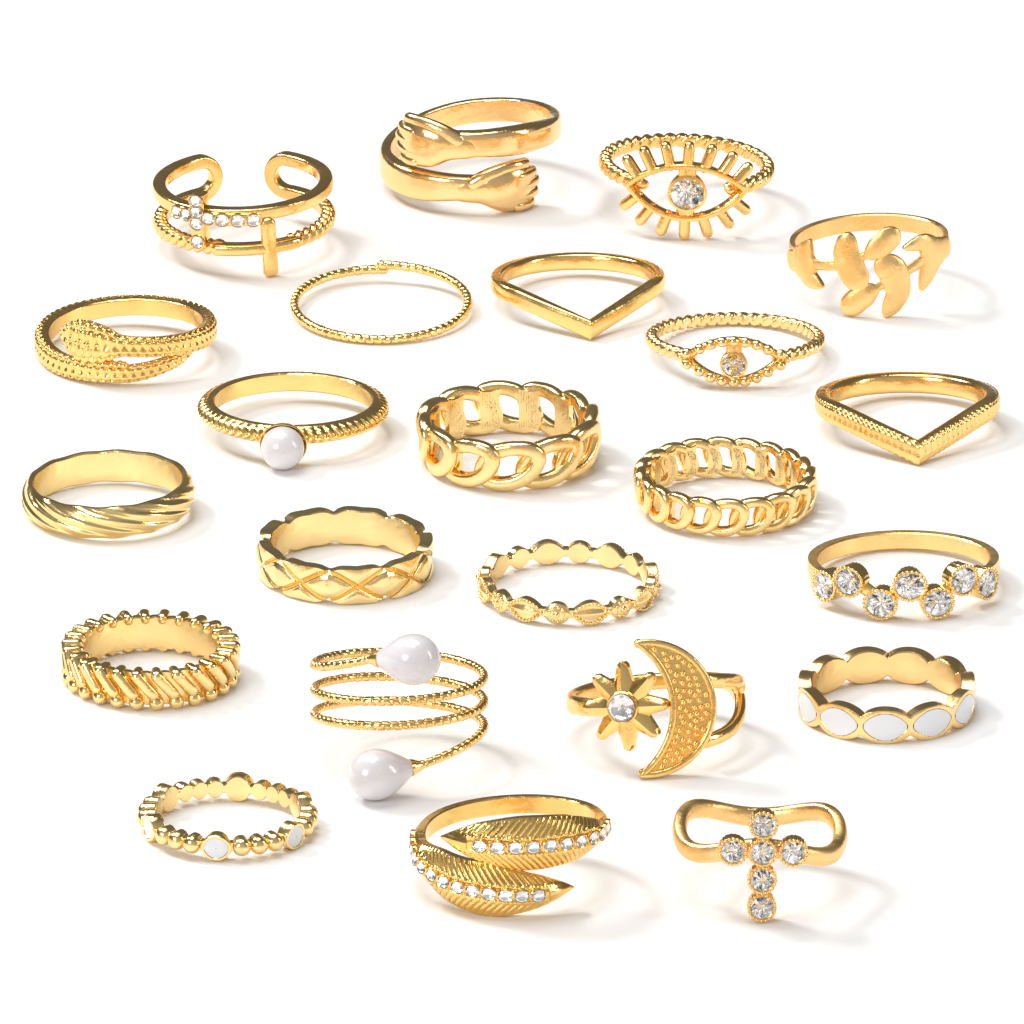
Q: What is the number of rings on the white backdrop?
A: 23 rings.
